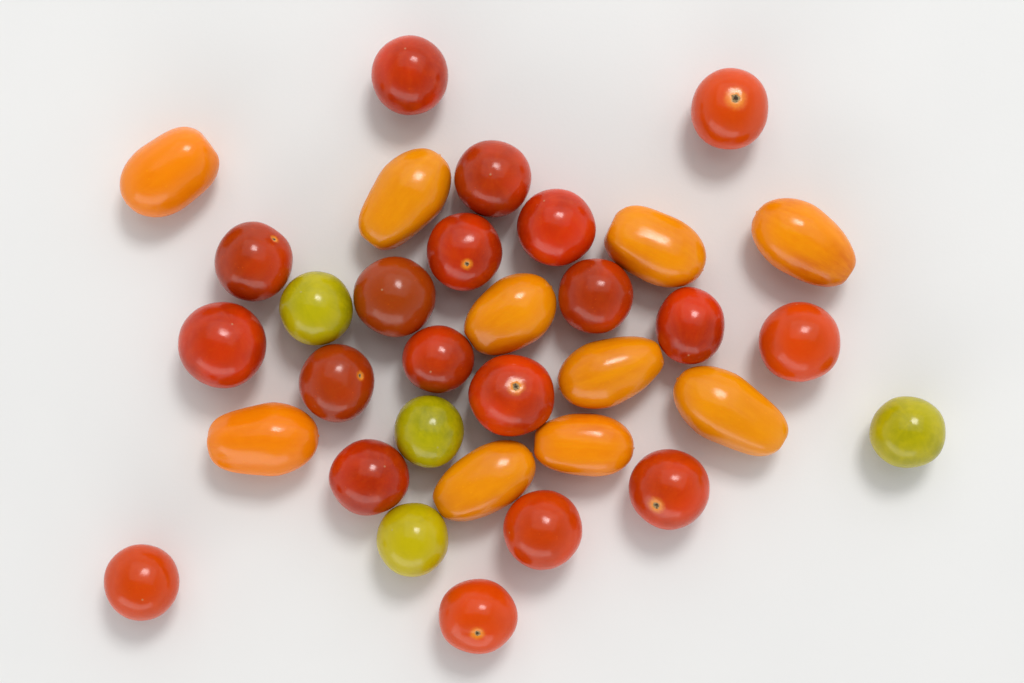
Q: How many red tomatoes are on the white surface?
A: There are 19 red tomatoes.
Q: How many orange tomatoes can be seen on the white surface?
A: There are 10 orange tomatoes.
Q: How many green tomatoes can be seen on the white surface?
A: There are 4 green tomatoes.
